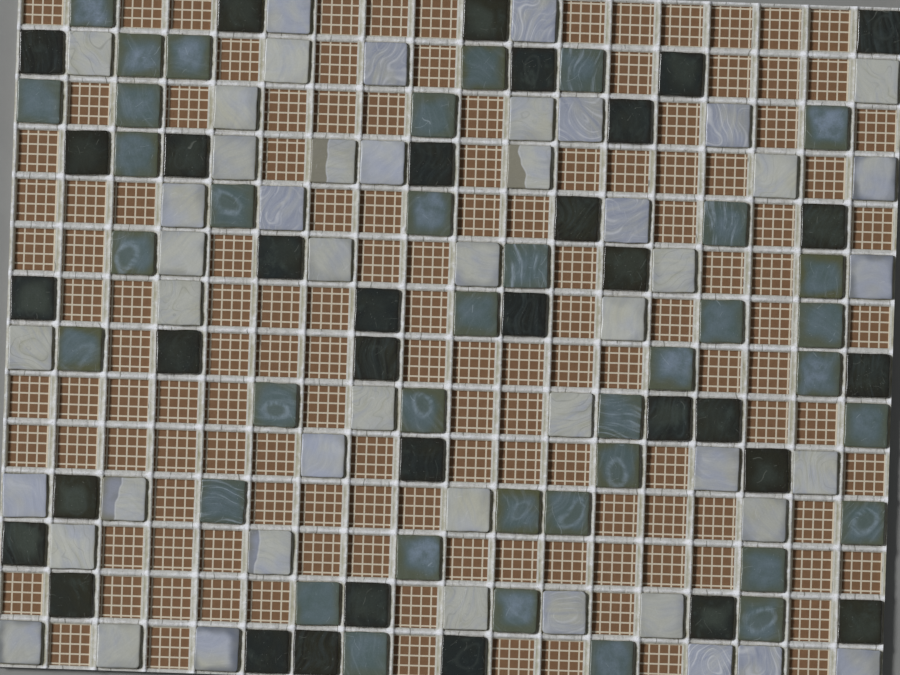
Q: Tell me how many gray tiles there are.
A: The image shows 47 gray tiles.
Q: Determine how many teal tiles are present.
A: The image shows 38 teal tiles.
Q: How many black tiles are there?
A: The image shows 33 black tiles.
